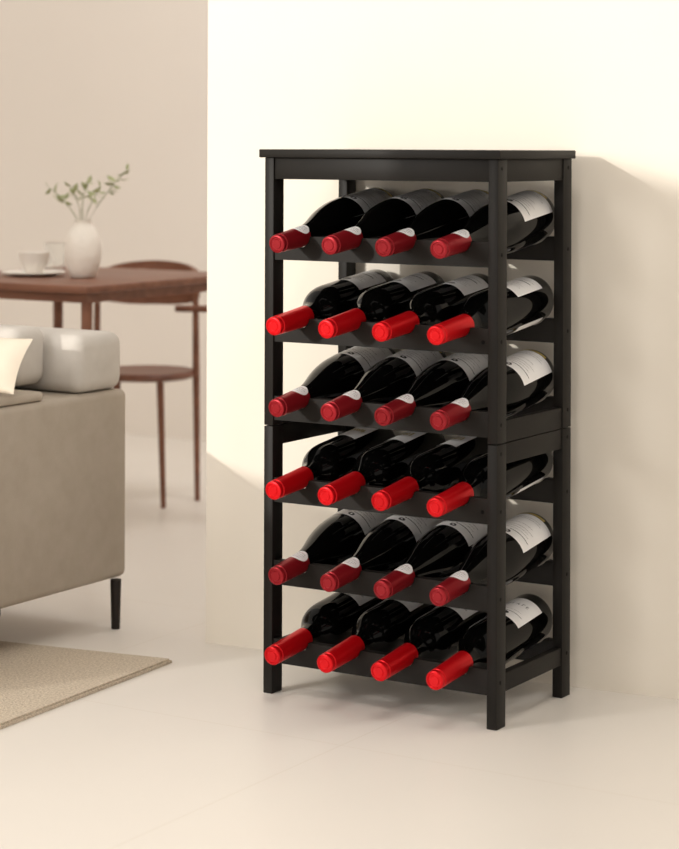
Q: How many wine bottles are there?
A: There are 24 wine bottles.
